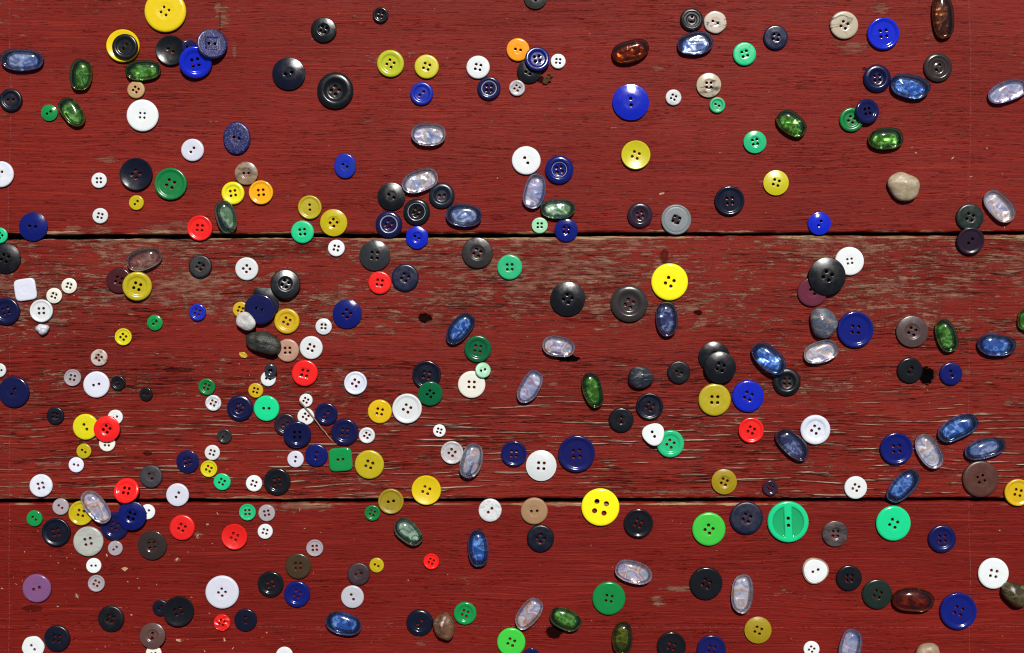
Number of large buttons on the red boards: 188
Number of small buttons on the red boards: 66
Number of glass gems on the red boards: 46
